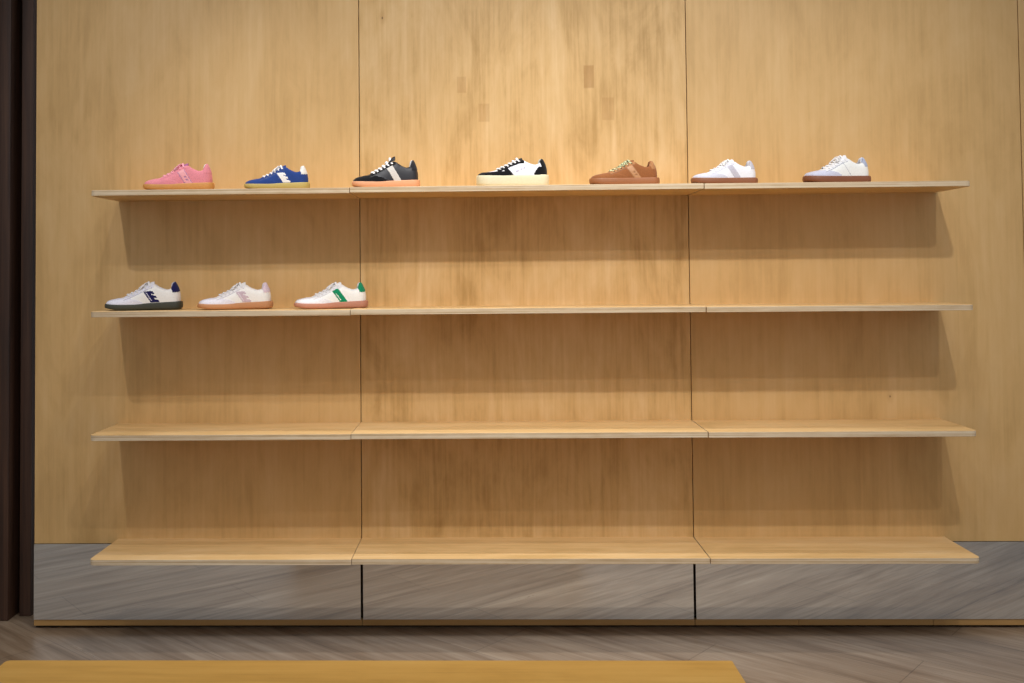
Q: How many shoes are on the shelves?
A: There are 10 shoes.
